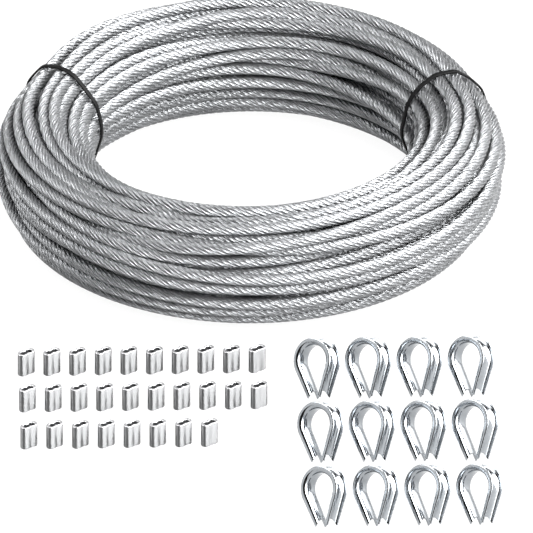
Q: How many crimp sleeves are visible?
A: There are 28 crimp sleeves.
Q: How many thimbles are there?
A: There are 12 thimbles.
